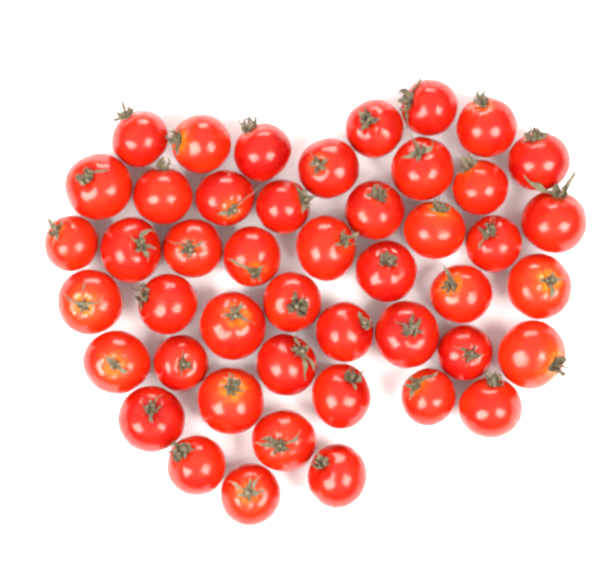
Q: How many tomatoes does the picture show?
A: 46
